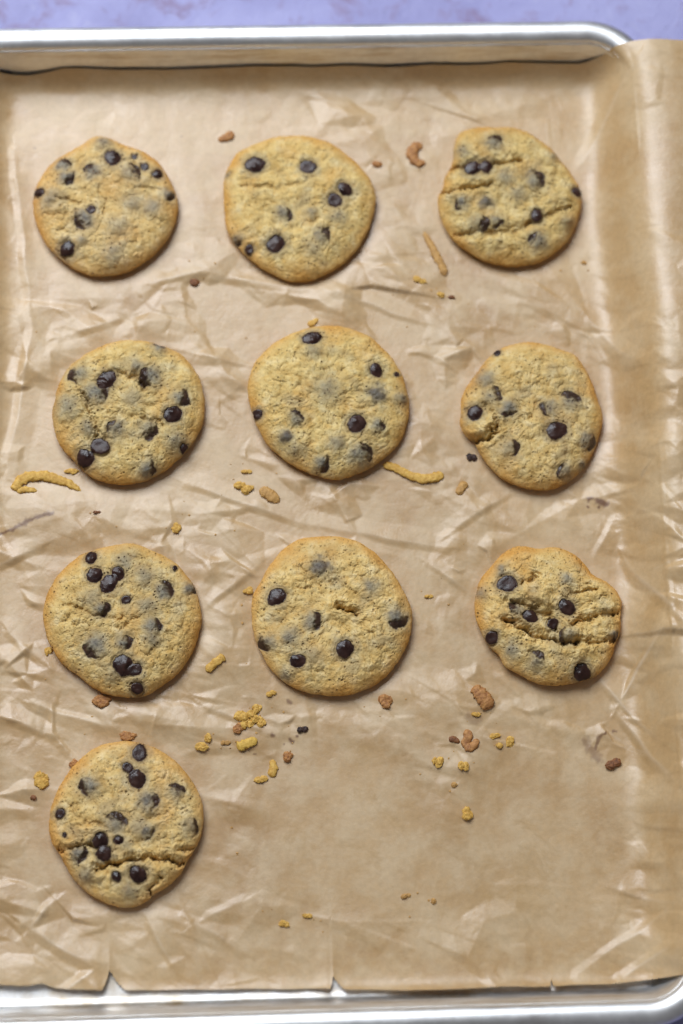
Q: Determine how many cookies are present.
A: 10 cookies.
